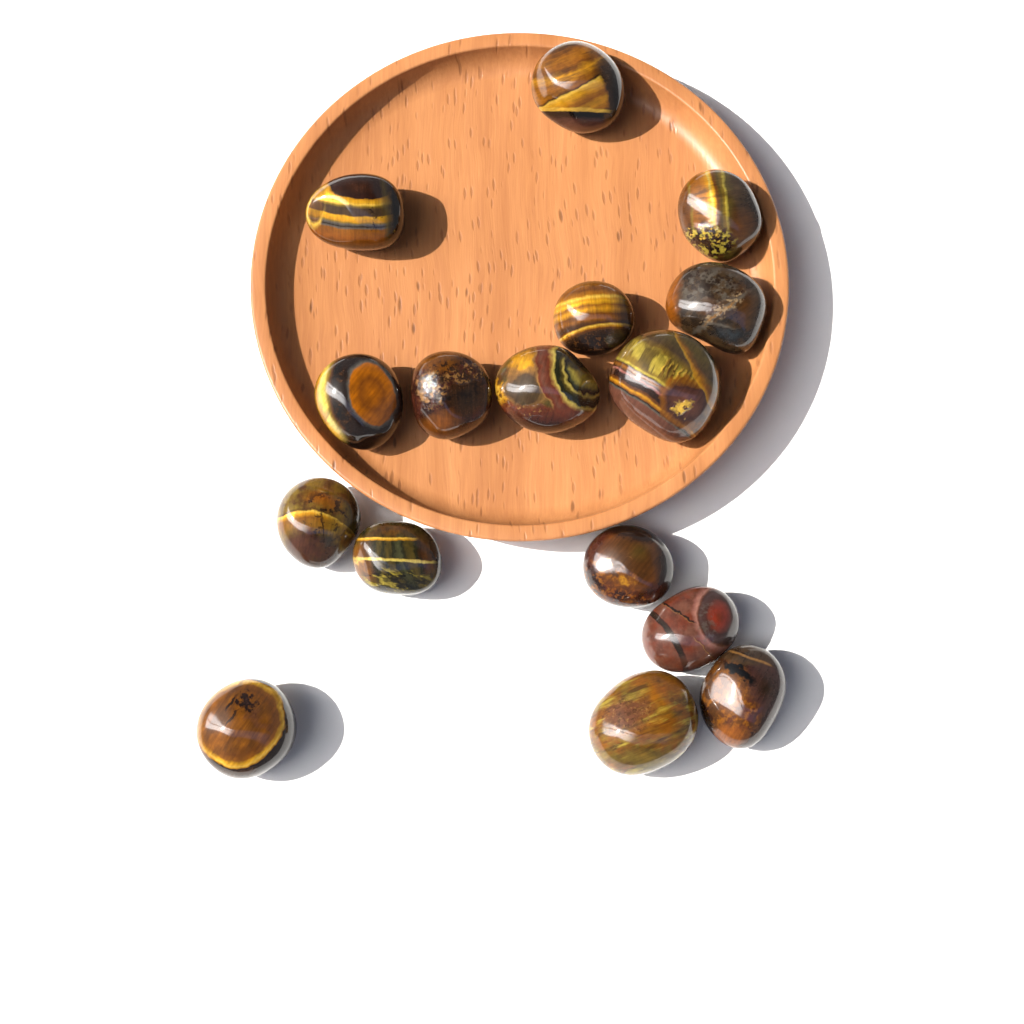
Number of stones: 16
